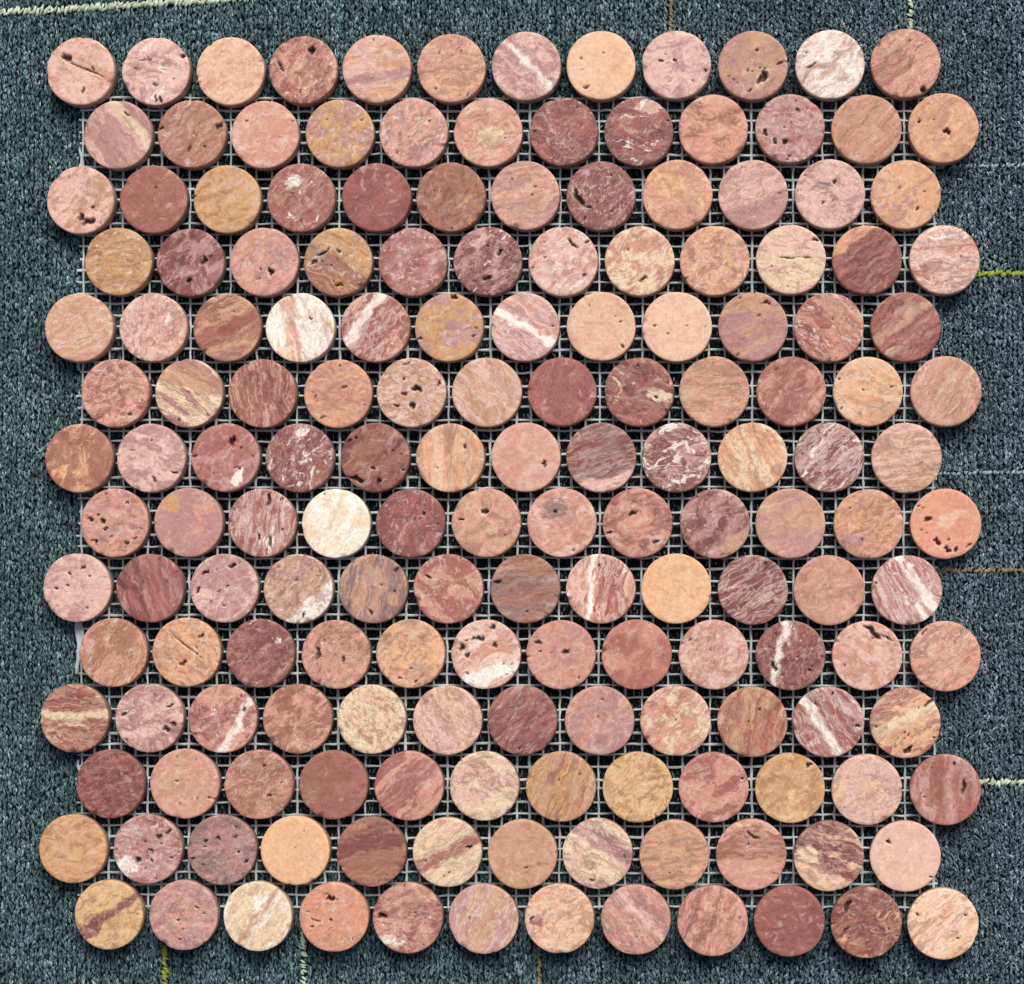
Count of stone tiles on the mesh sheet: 168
